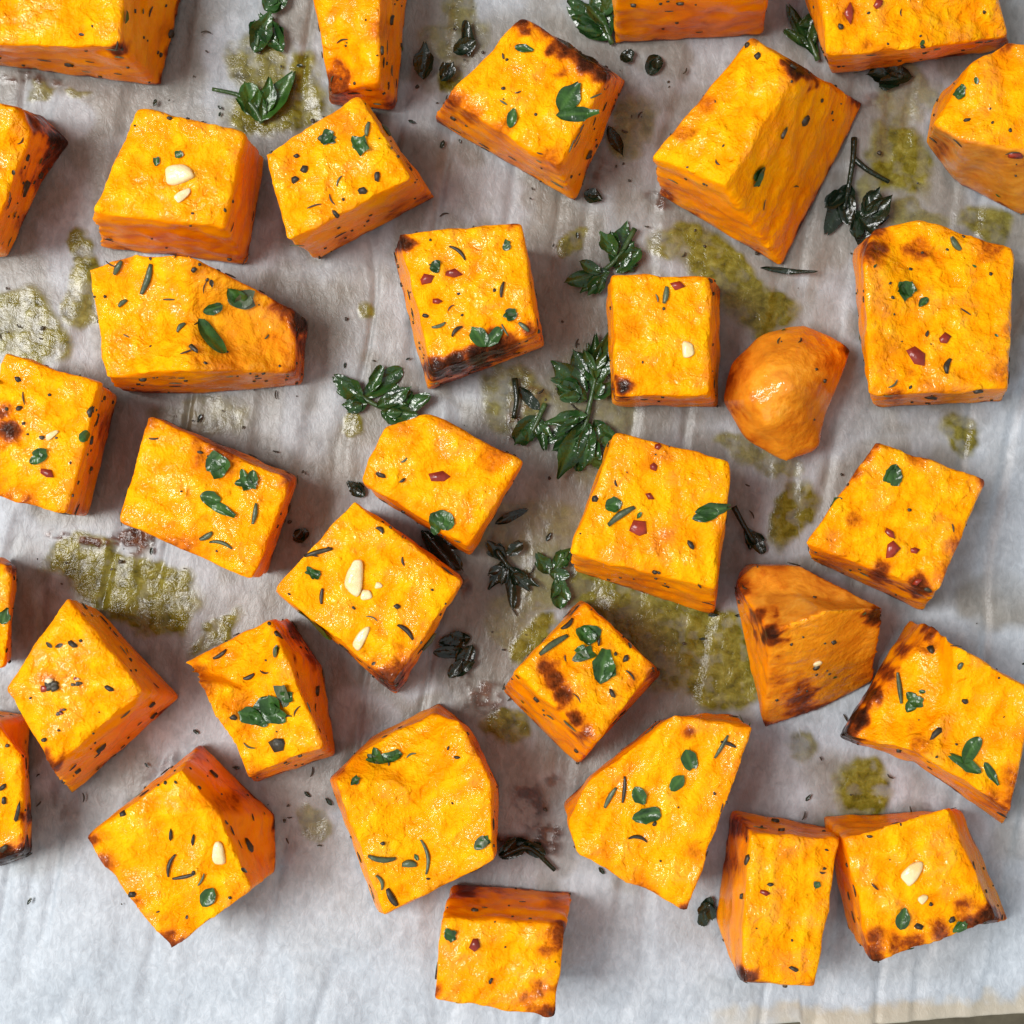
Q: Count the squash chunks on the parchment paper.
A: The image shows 34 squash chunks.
